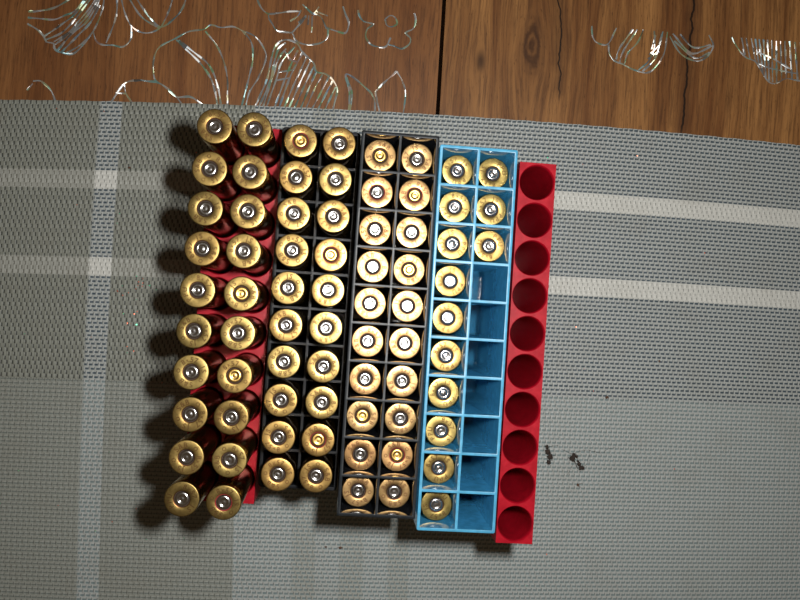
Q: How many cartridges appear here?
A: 73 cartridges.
